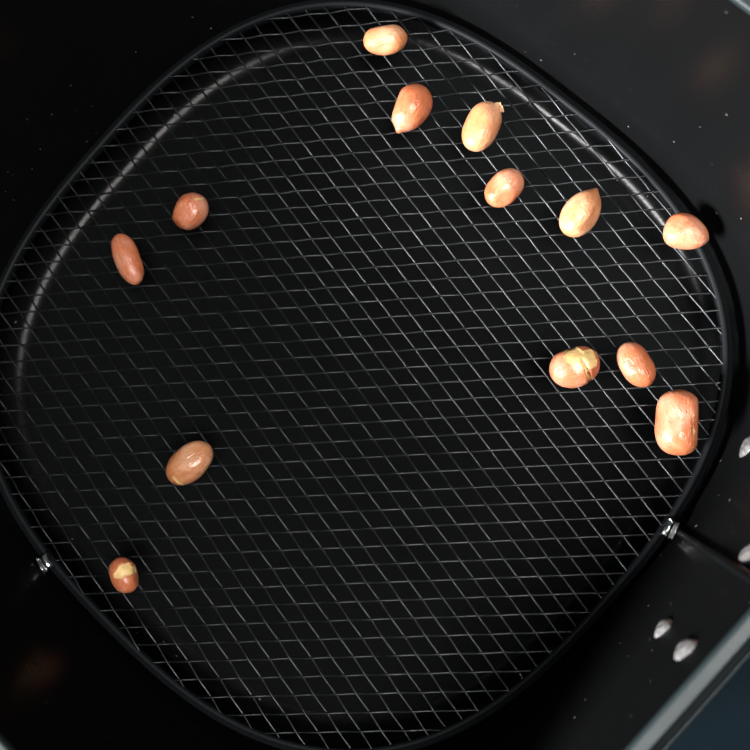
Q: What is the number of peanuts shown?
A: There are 13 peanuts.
